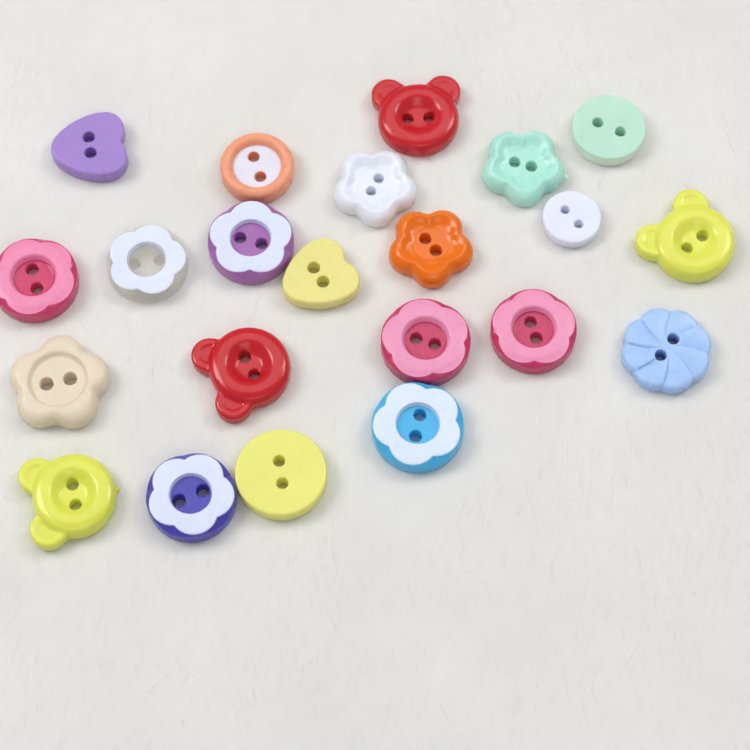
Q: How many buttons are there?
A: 22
